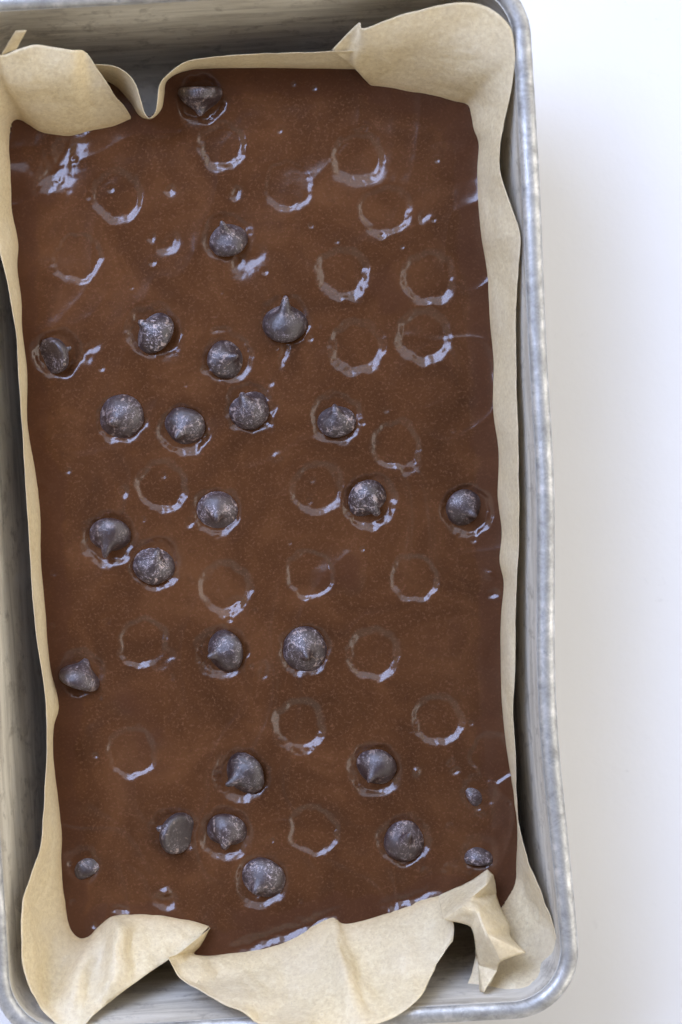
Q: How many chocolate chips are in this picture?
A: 27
